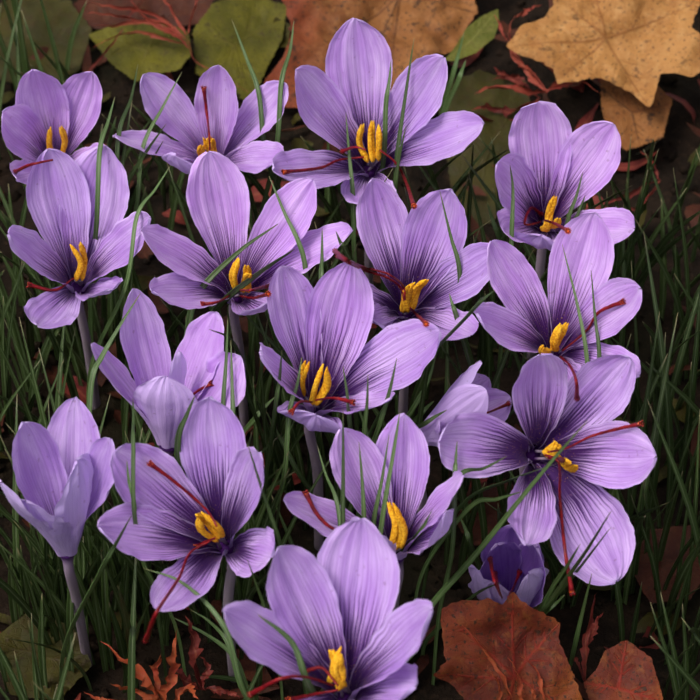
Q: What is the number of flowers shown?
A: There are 17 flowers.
